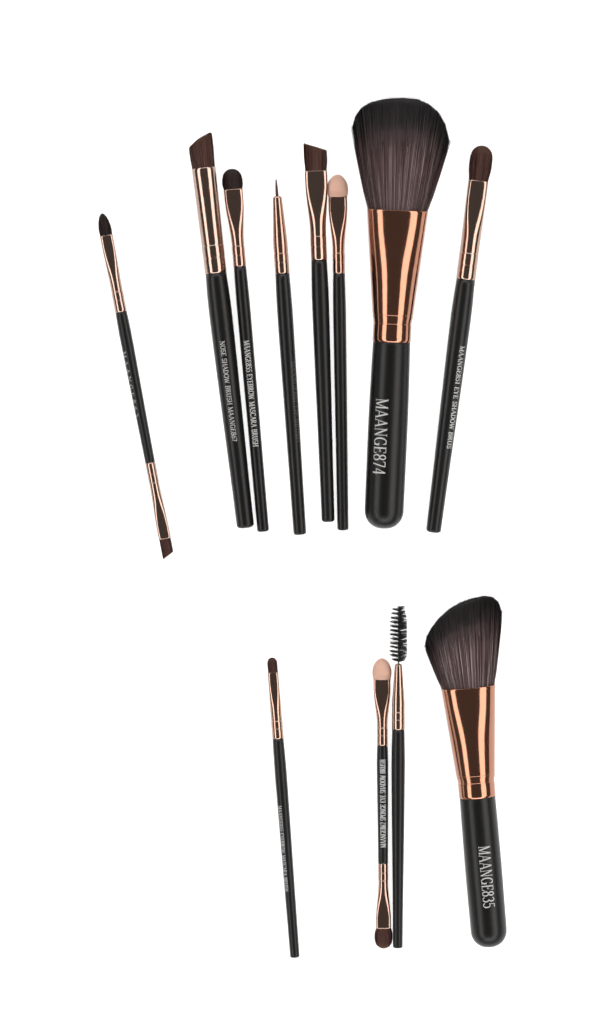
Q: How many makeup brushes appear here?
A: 12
